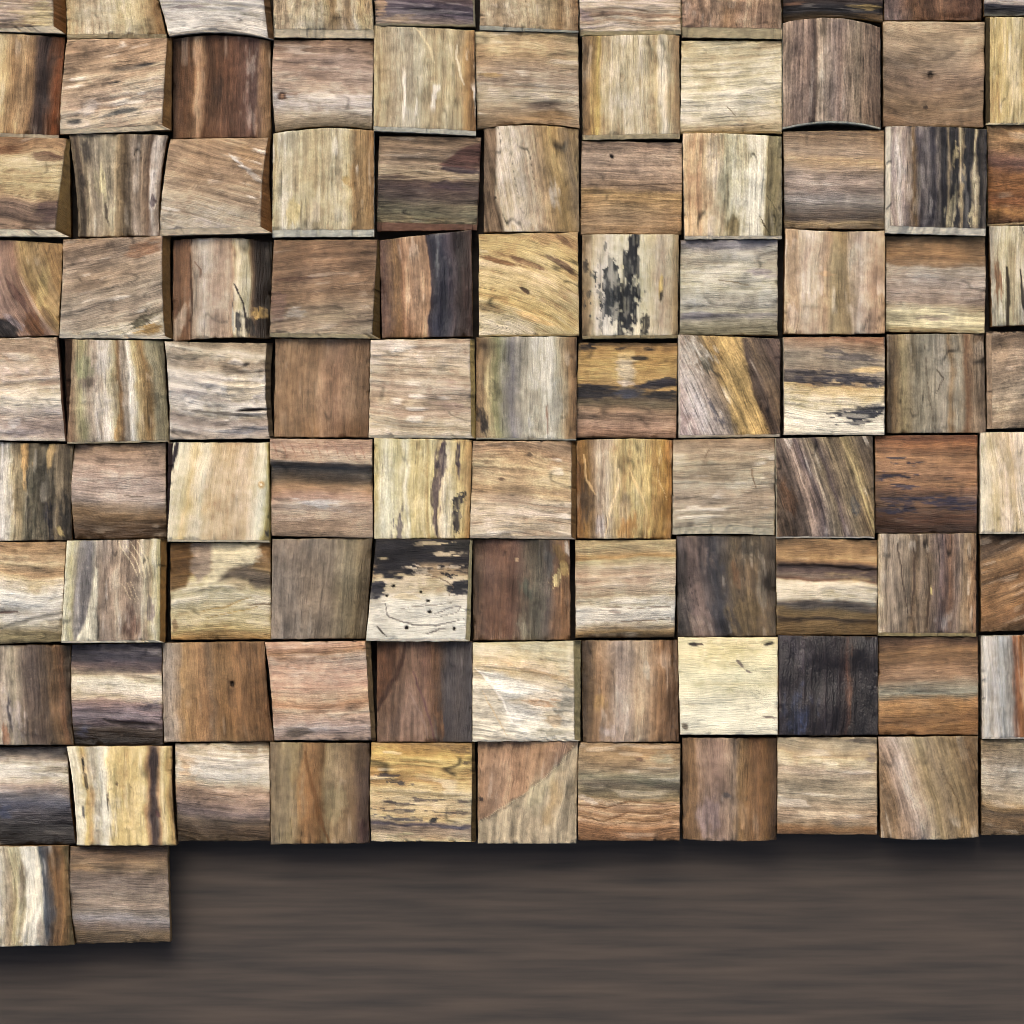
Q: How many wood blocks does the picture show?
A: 101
